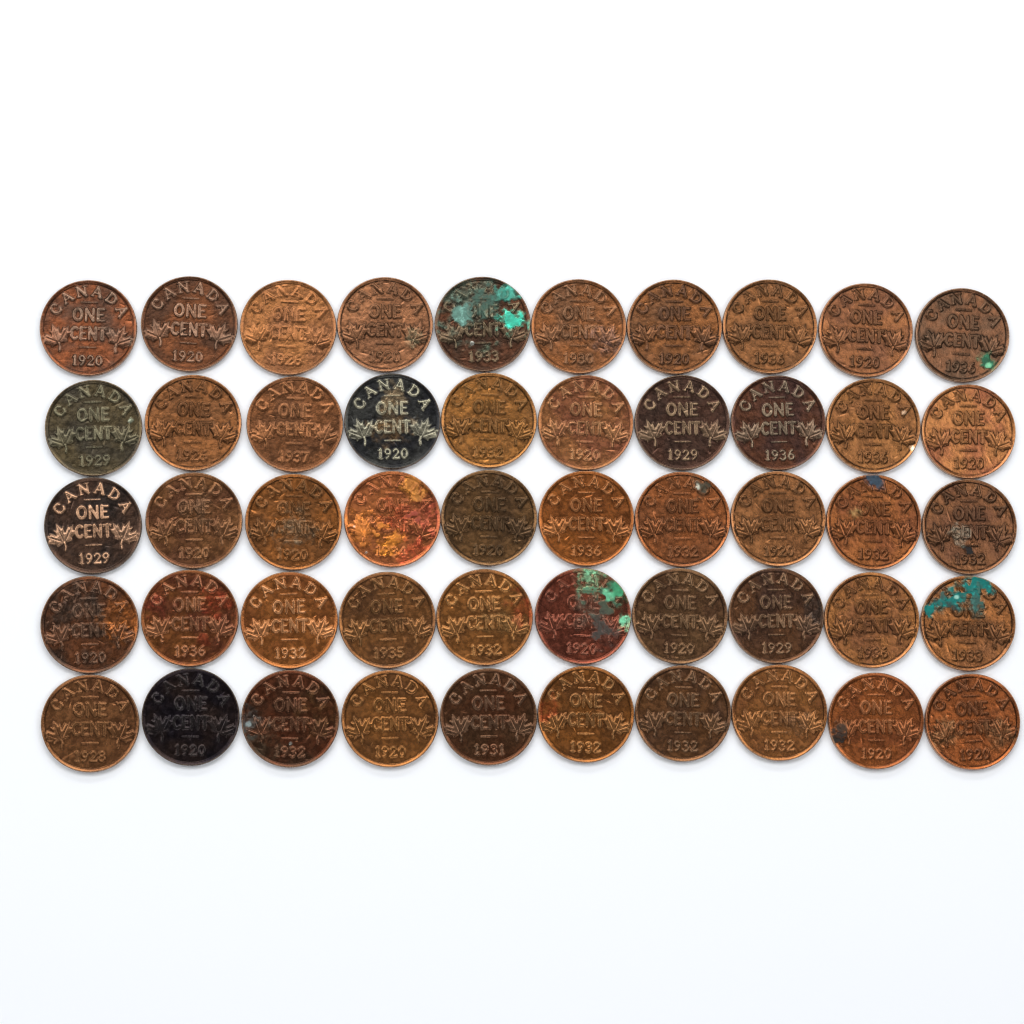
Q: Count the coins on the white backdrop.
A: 50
